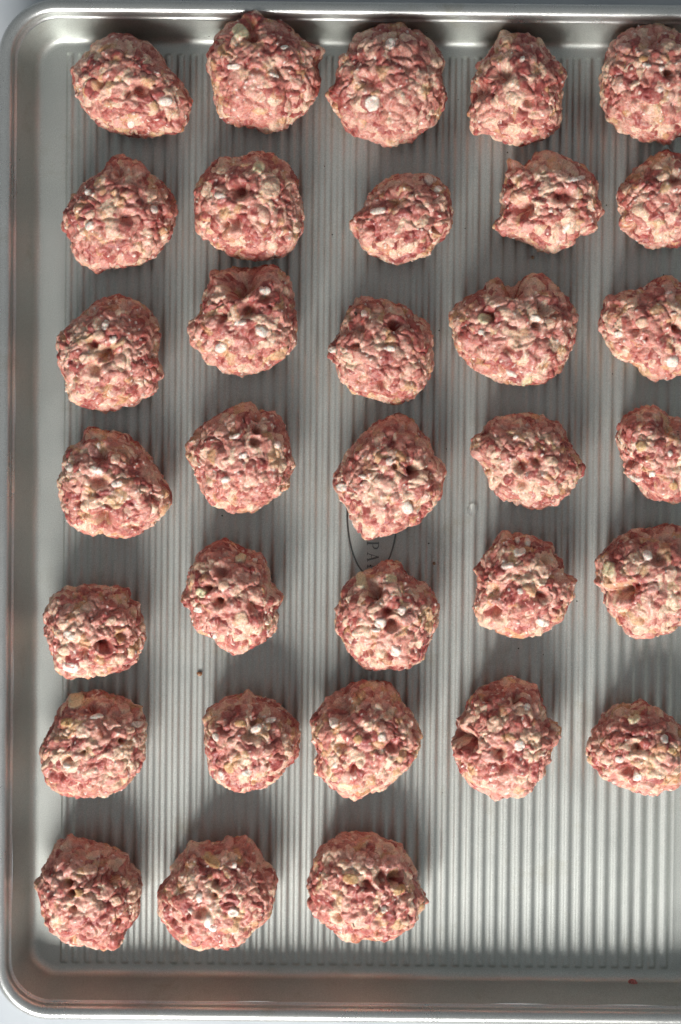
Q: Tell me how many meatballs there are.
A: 33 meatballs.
